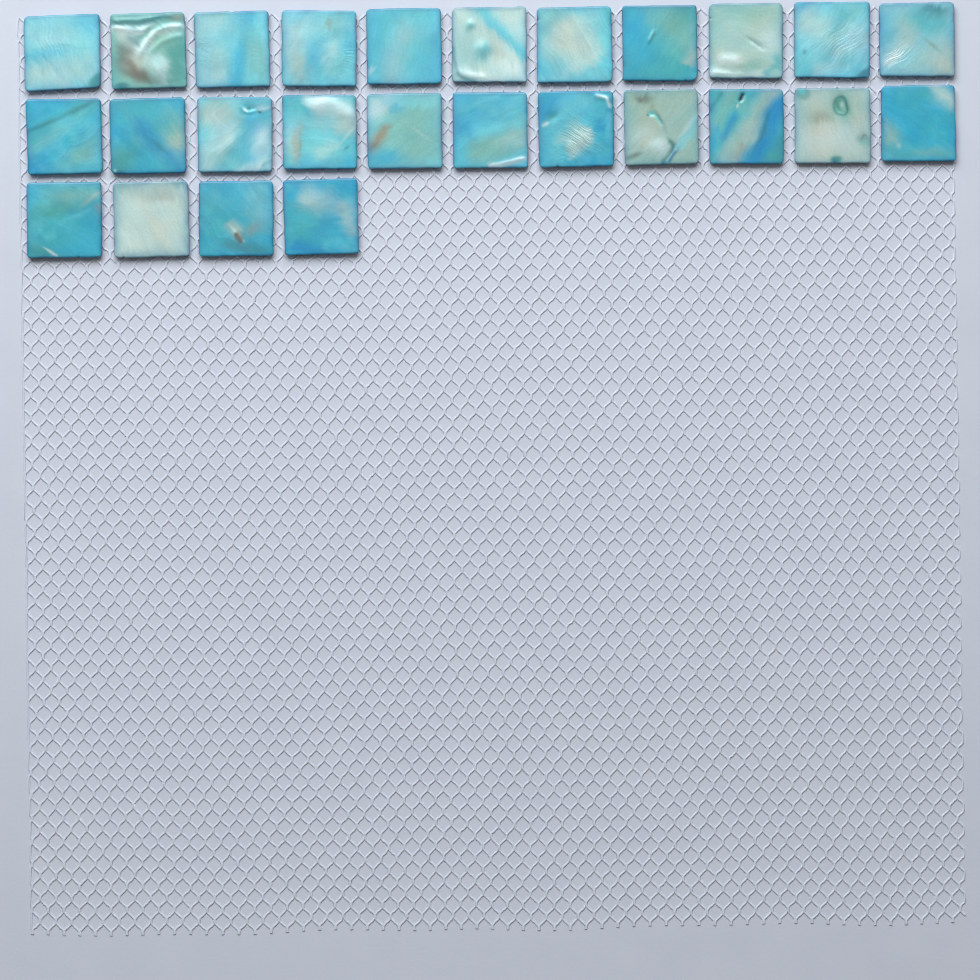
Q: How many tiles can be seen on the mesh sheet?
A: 26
